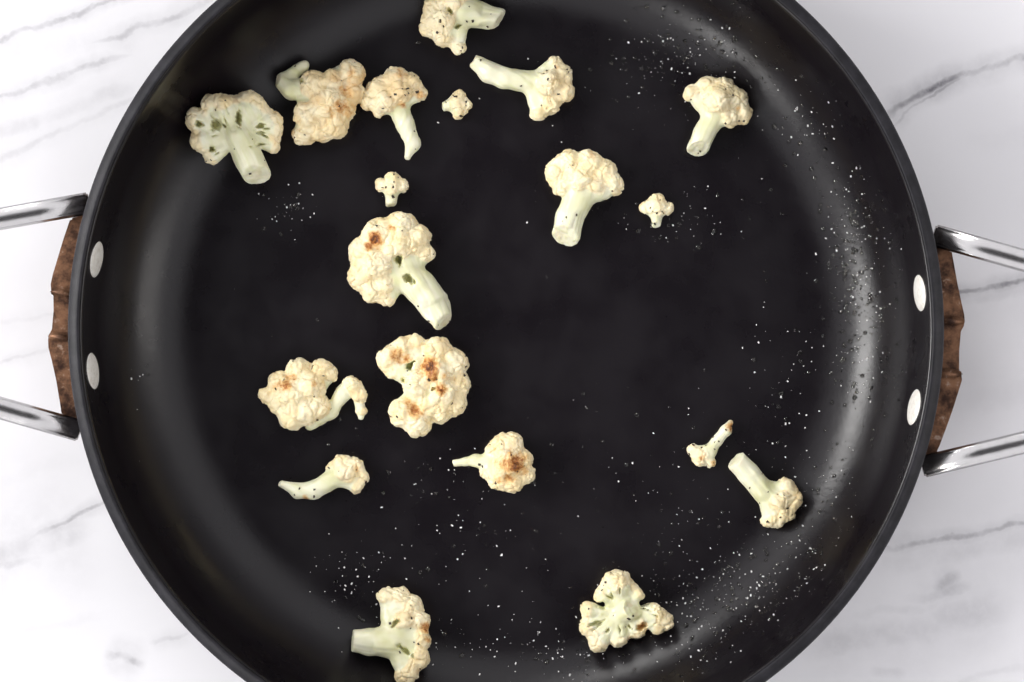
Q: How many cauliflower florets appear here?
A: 19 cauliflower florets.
